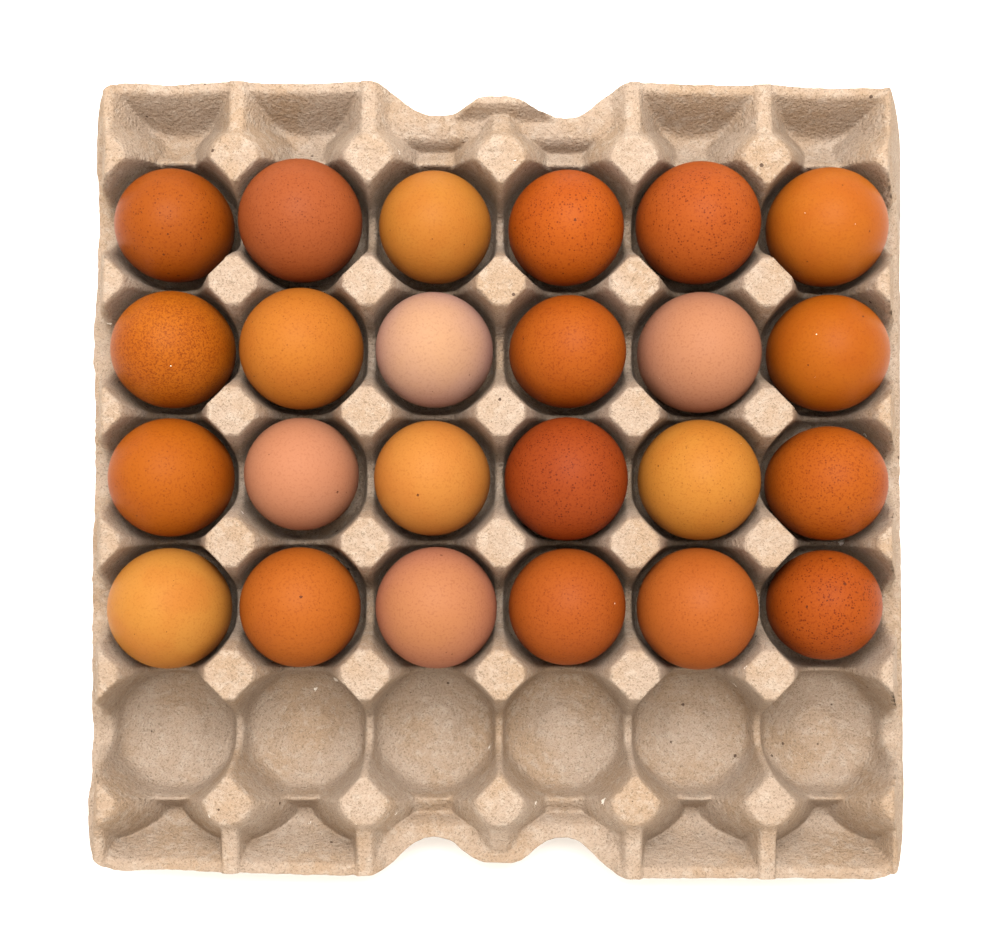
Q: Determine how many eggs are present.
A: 24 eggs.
